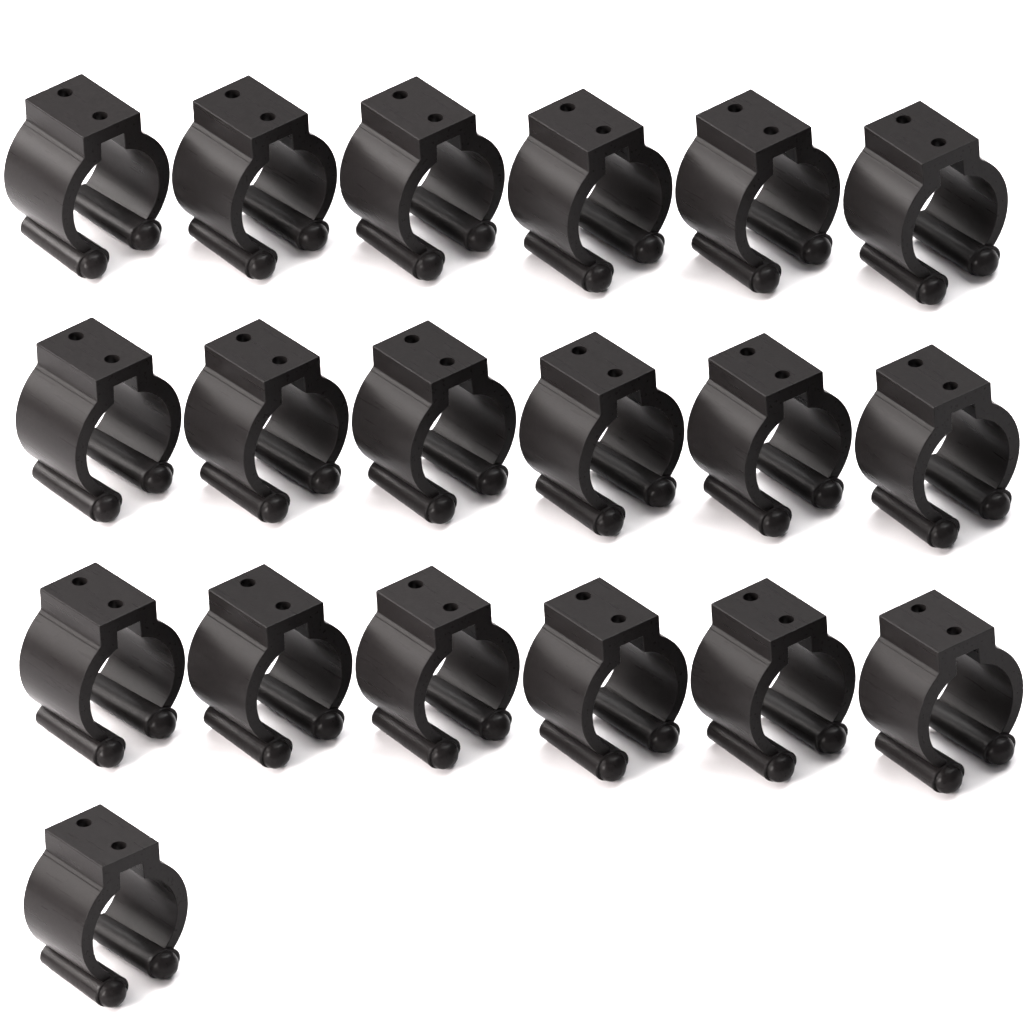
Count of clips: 19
